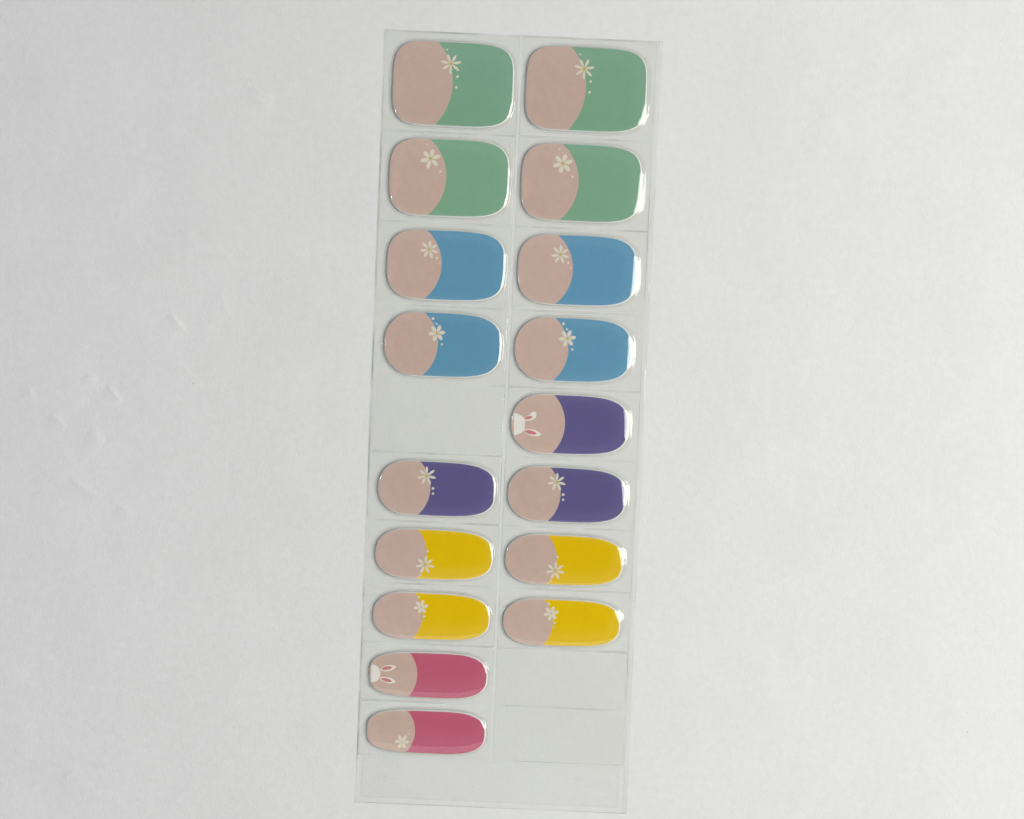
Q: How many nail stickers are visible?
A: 17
